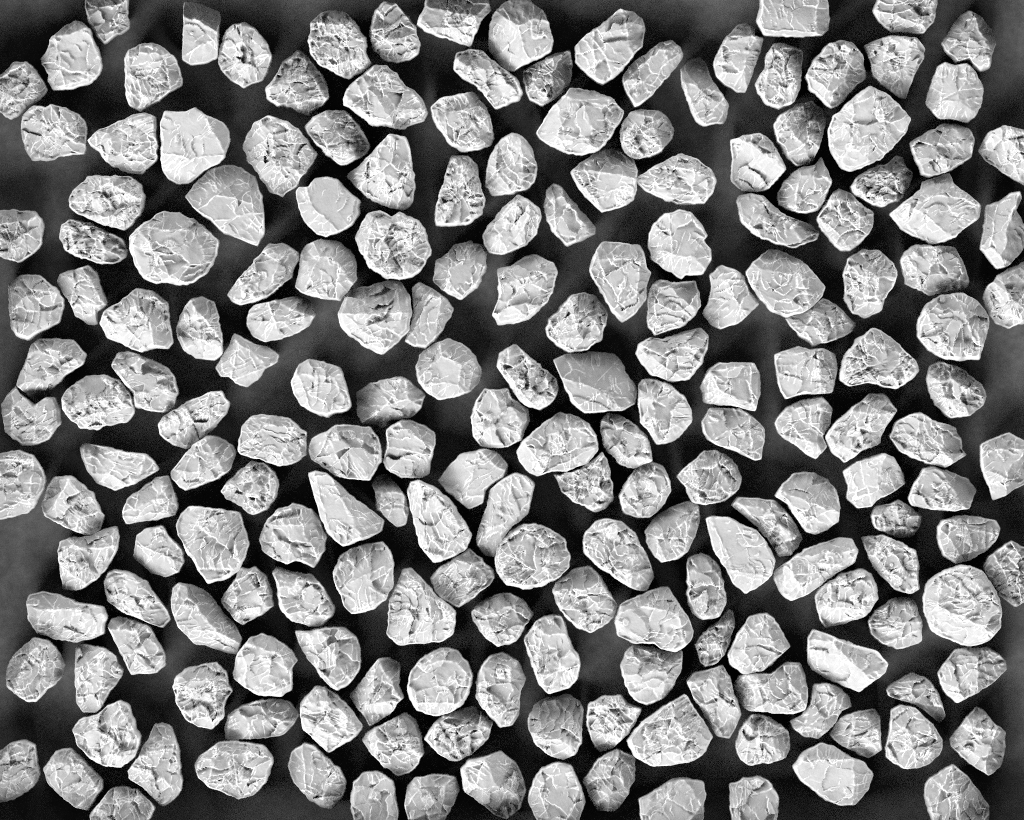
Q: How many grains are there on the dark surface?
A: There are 200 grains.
